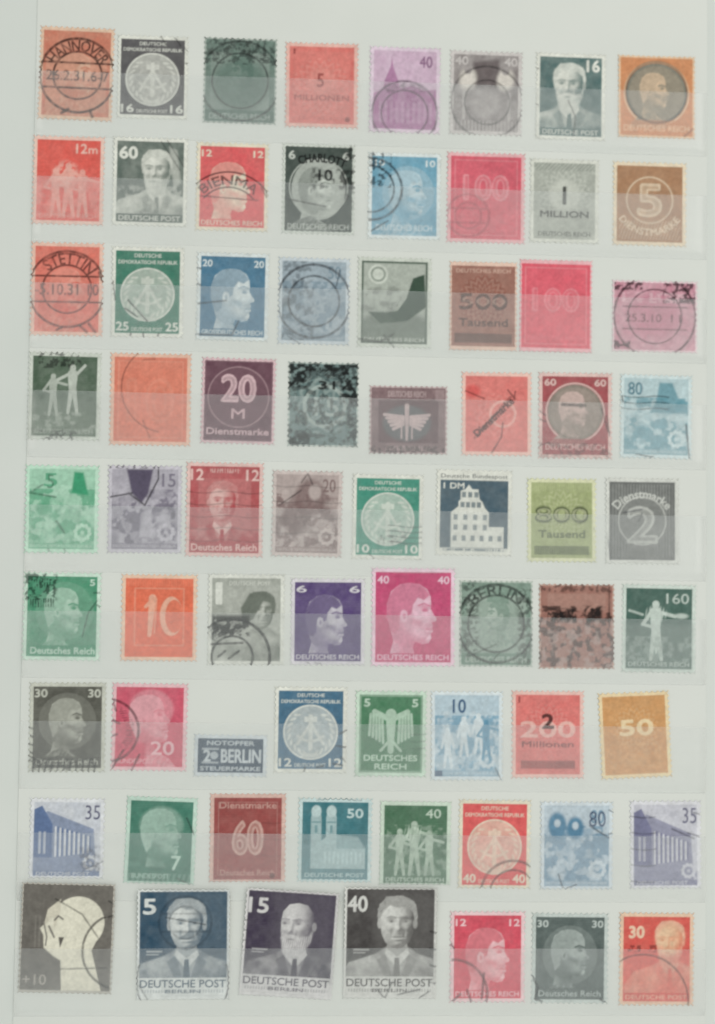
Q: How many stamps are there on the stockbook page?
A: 71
